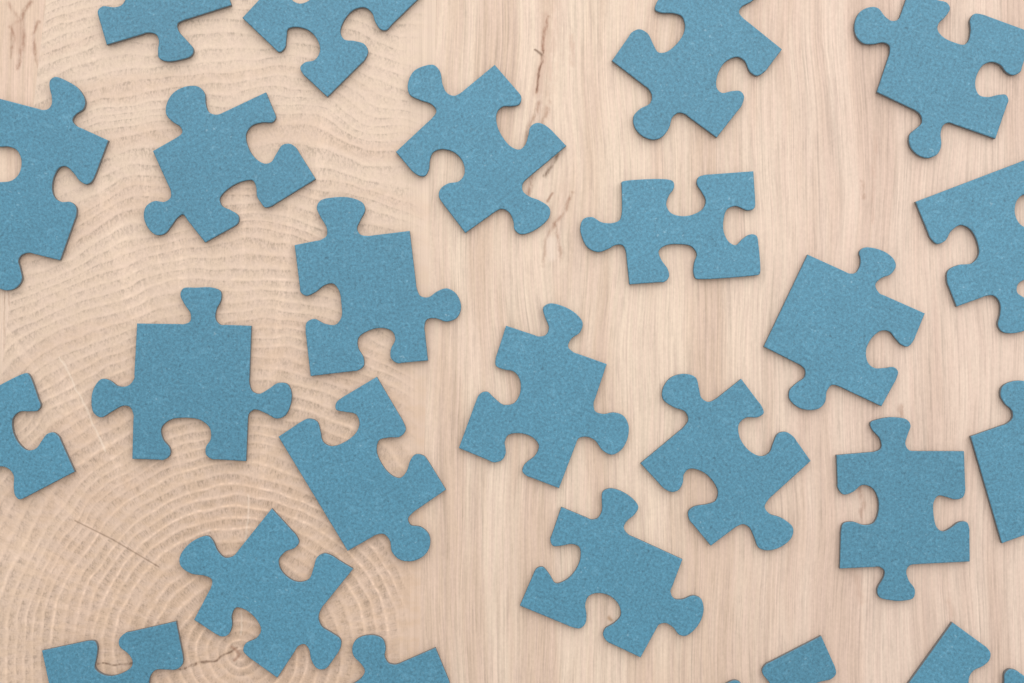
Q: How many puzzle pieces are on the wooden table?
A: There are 24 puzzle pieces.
